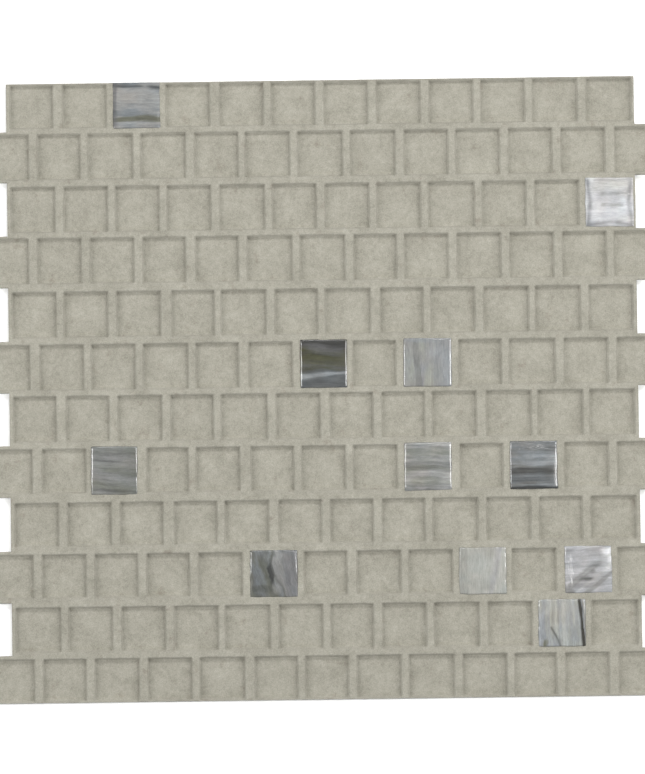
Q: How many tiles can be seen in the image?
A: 11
